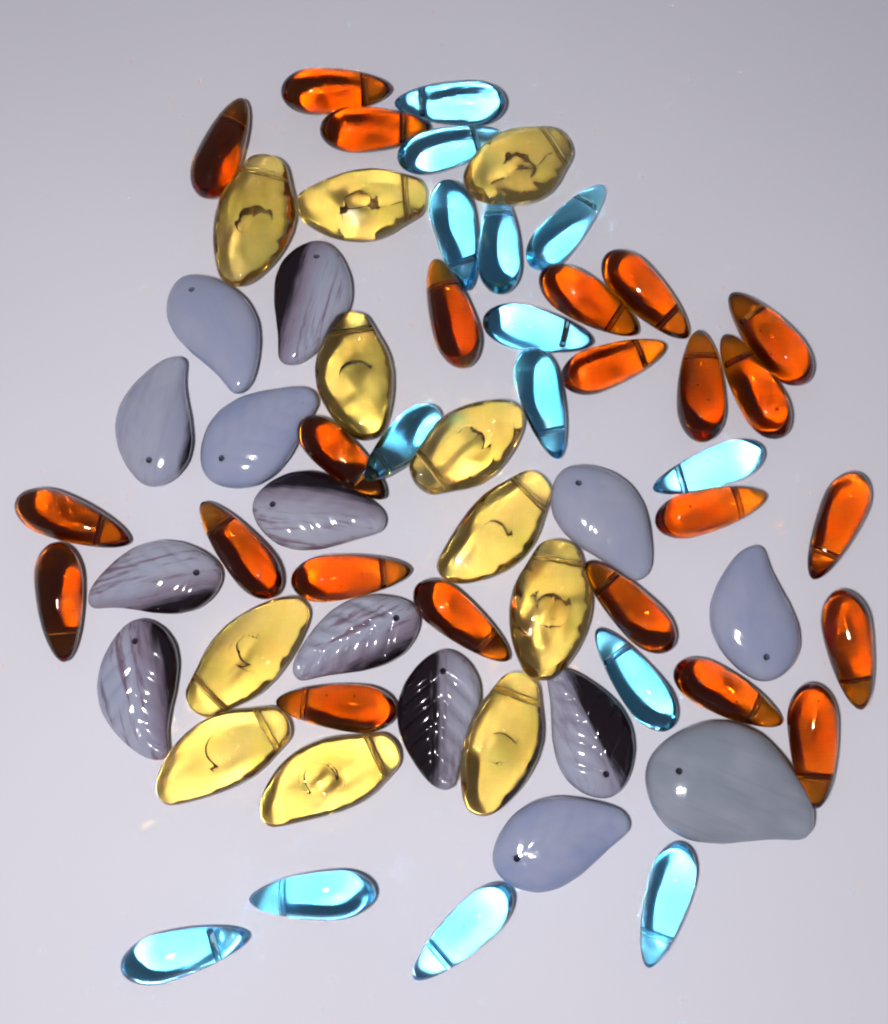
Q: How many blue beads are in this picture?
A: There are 14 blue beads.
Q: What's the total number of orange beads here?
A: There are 23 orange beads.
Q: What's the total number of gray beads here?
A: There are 14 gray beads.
